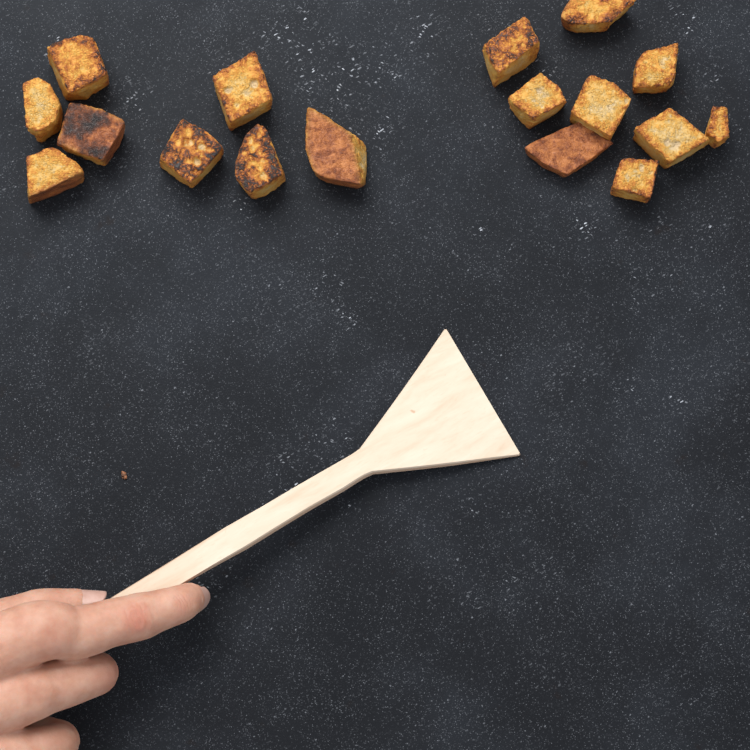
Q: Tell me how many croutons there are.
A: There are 17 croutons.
